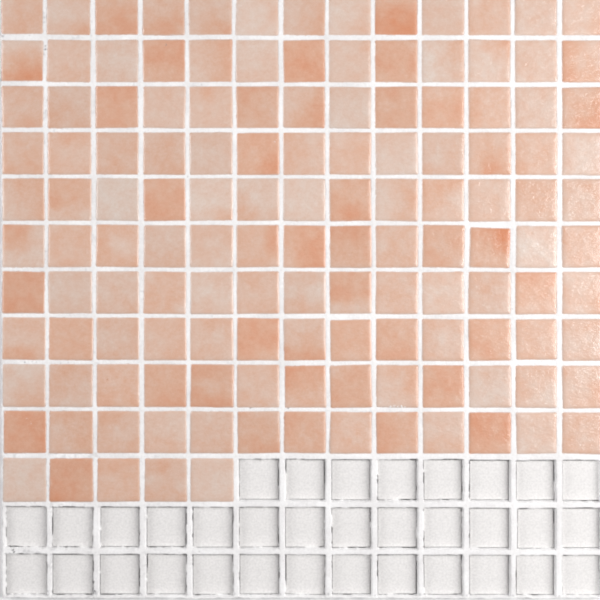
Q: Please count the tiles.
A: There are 135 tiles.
